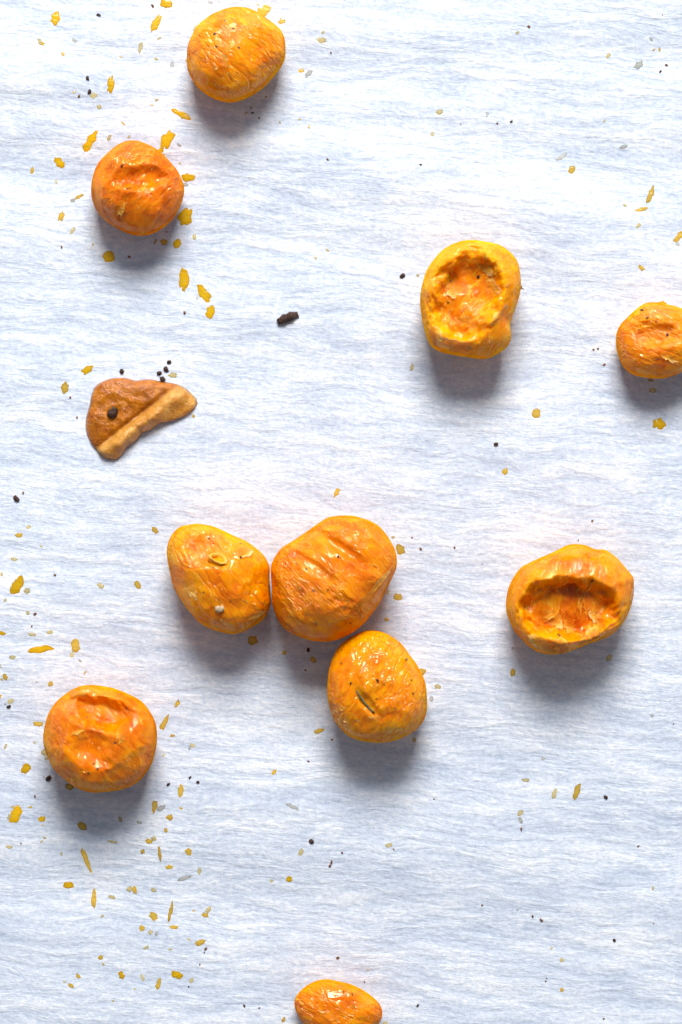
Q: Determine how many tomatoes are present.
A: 10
